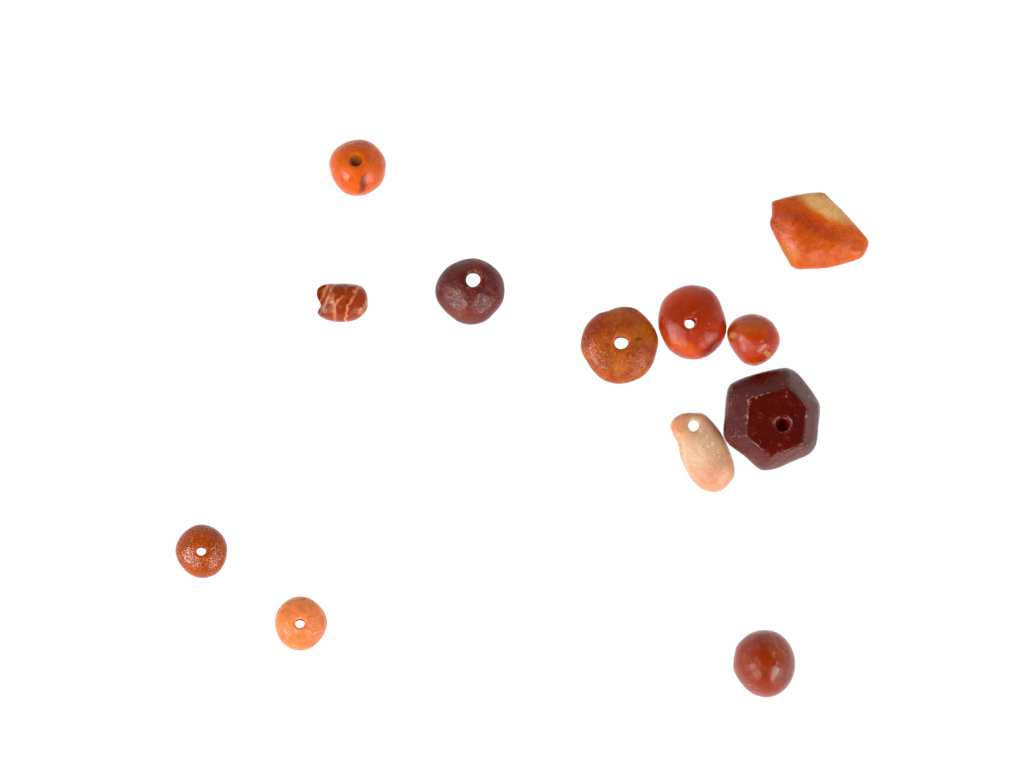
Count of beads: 12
